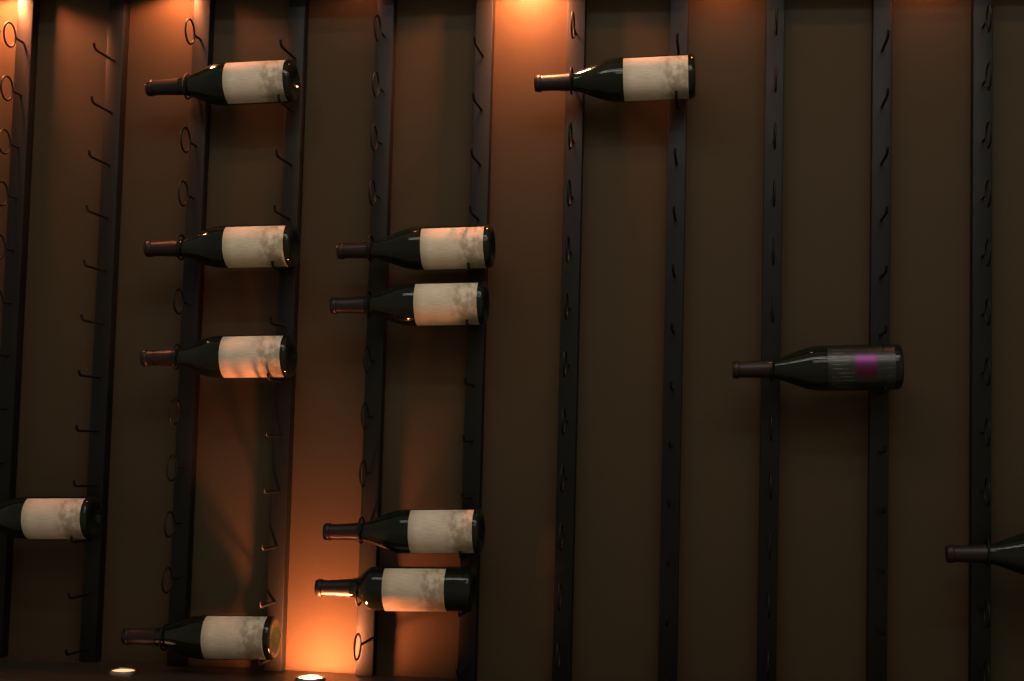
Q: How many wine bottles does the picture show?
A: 12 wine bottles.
